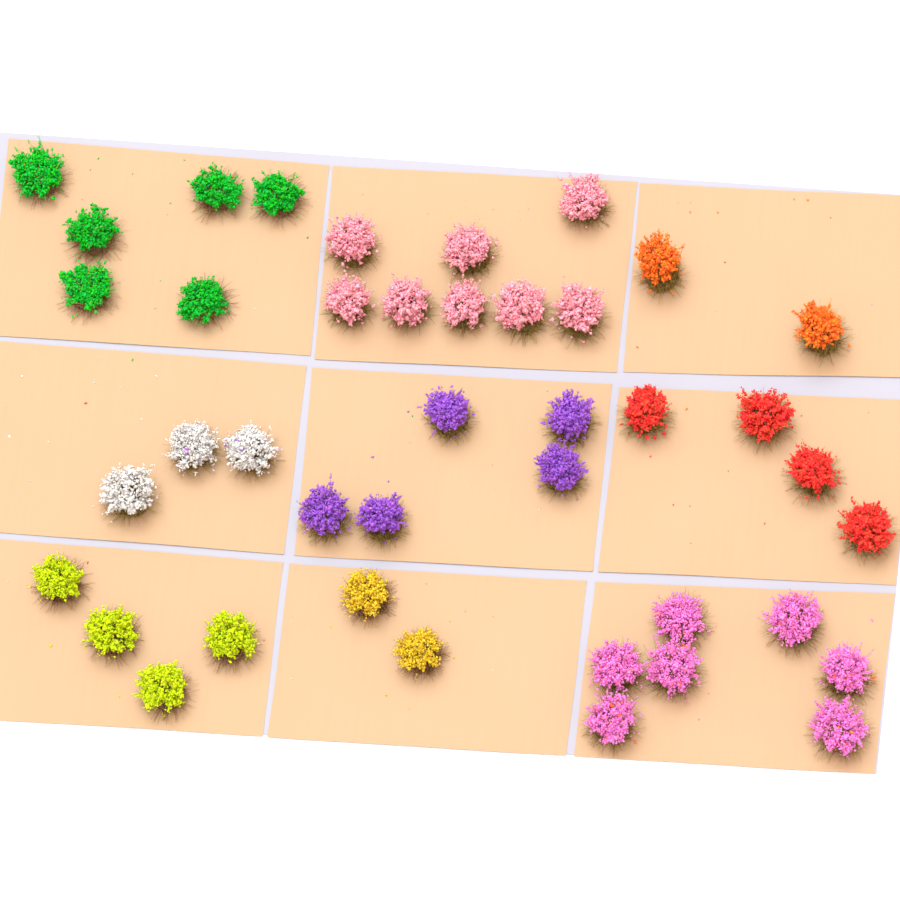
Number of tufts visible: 41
